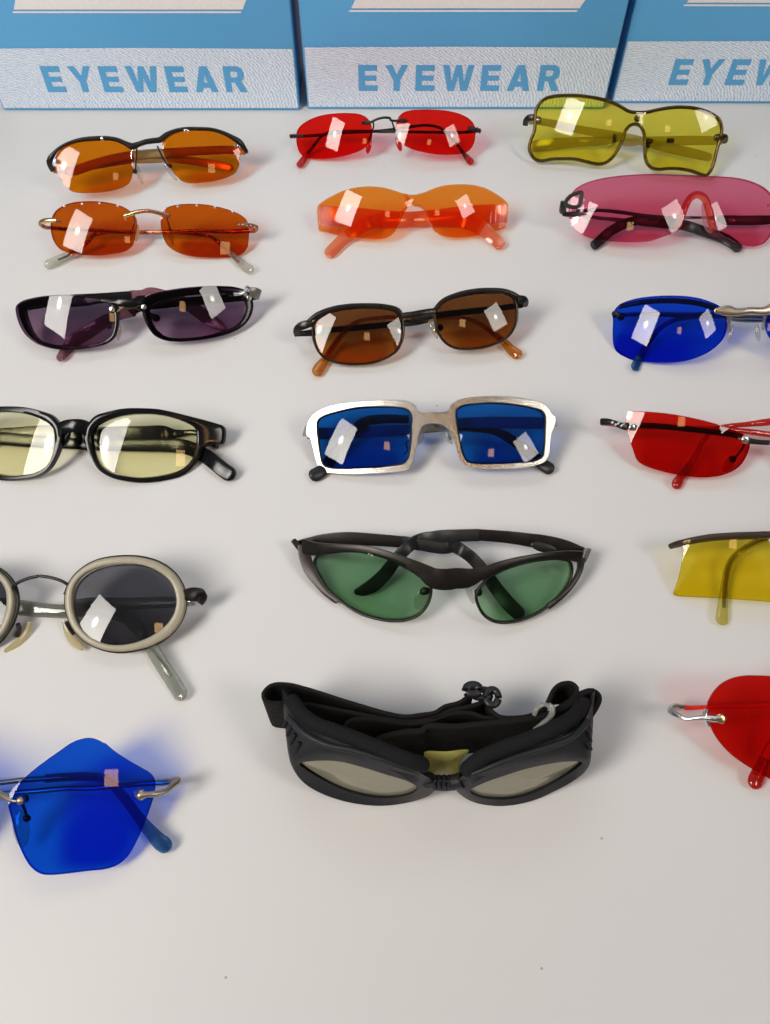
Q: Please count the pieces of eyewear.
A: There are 18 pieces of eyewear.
